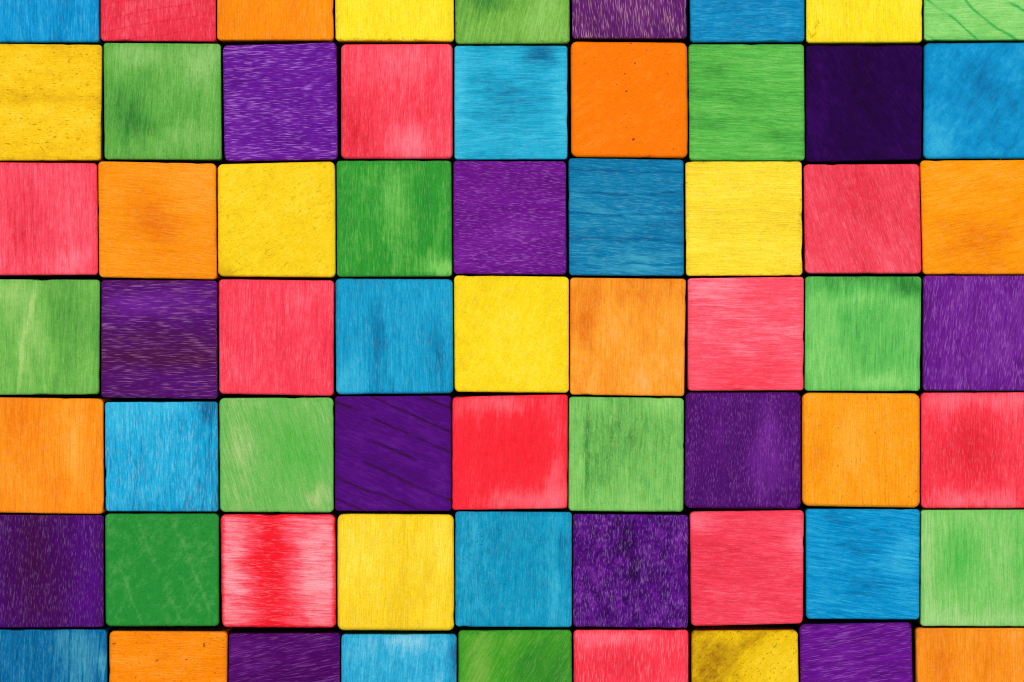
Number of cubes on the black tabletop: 63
